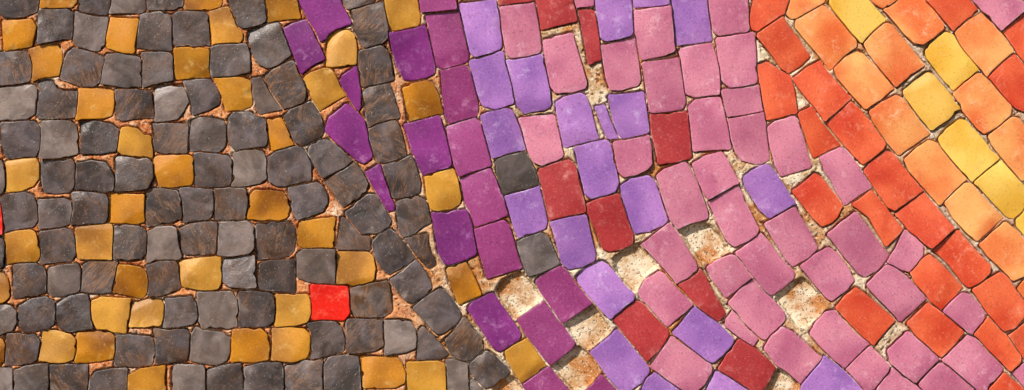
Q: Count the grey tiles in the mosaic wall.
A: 102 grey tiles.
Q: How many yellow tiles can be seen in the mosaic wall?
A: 47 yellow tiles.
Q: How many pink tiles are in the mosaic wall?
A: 41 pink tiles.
